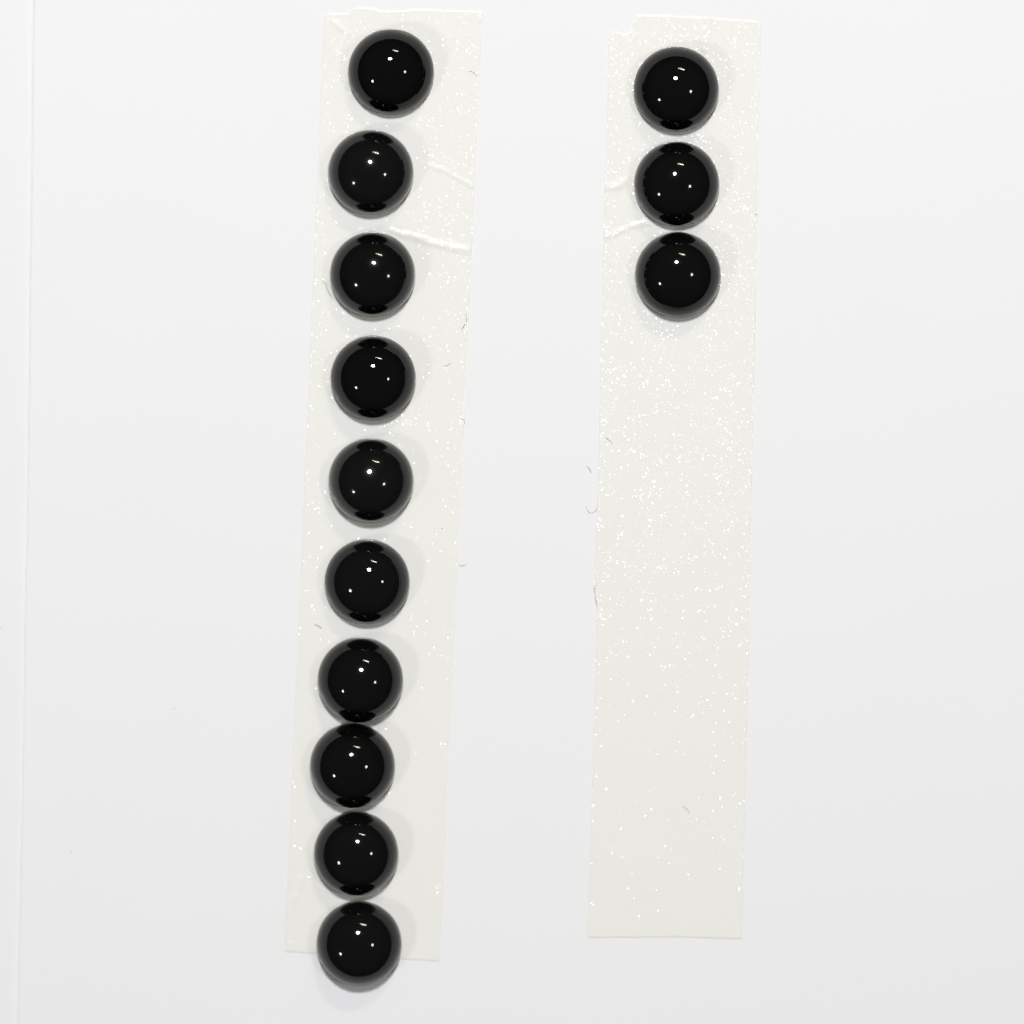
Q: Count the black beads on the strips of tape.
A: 13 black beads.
